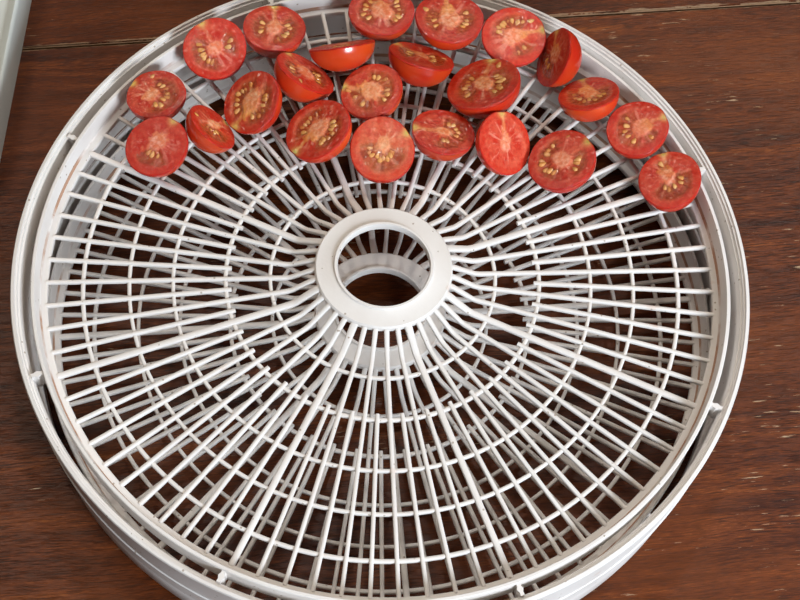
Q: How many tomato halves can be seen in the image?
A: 23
